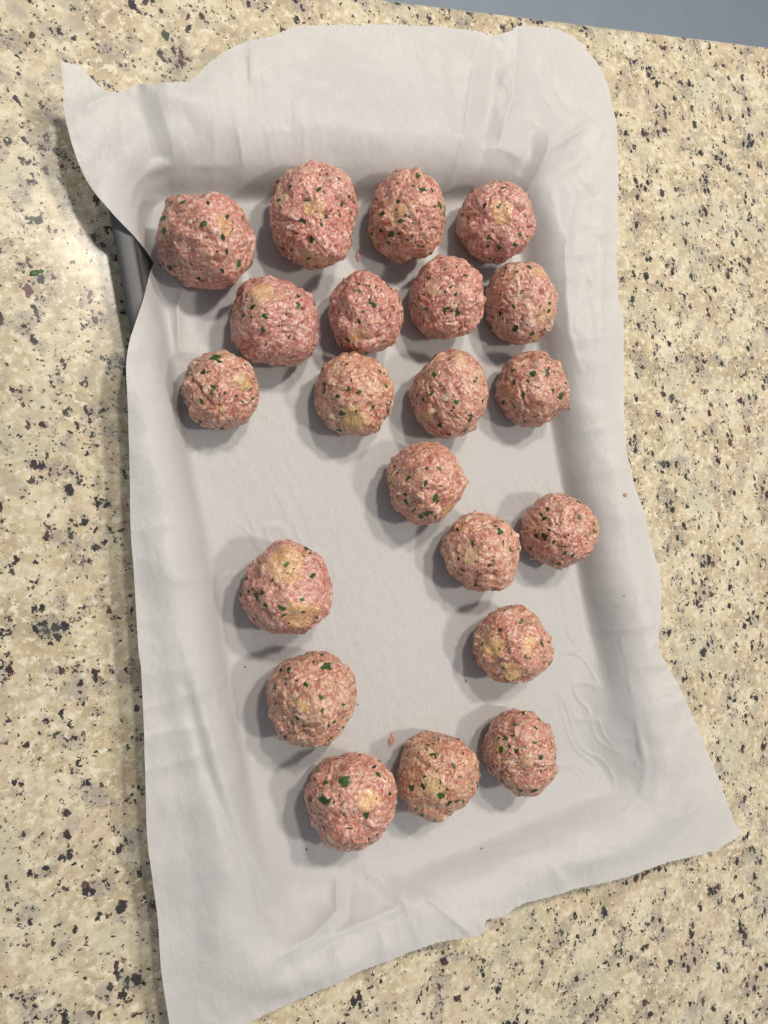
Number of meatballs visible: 21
